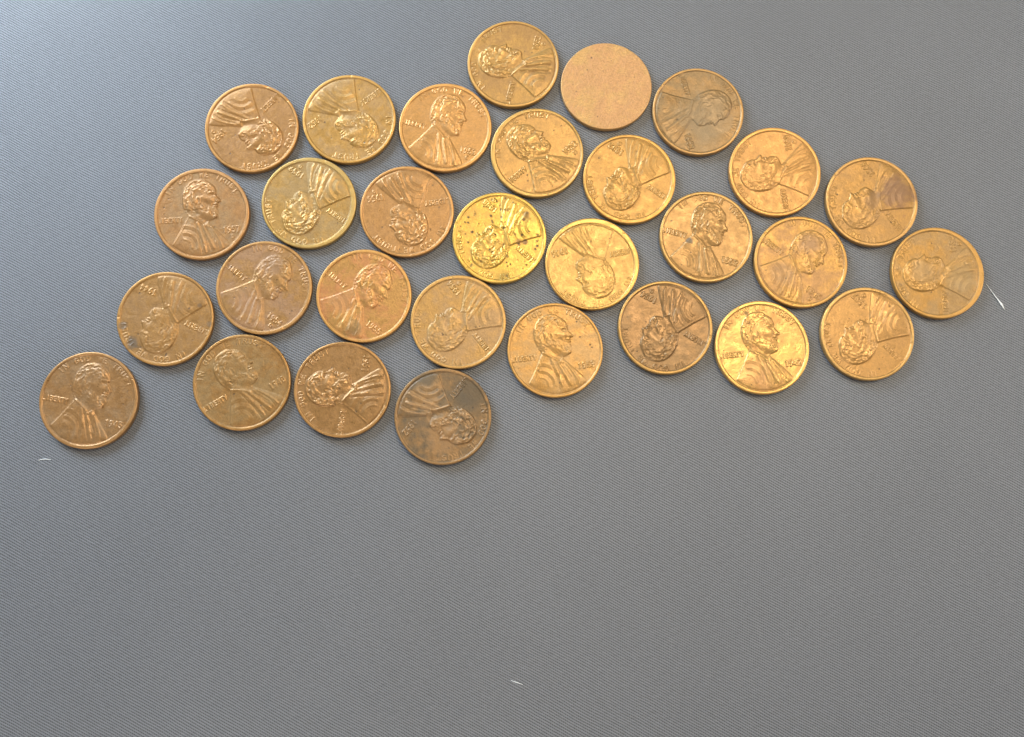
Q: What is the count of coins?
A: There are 30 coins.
